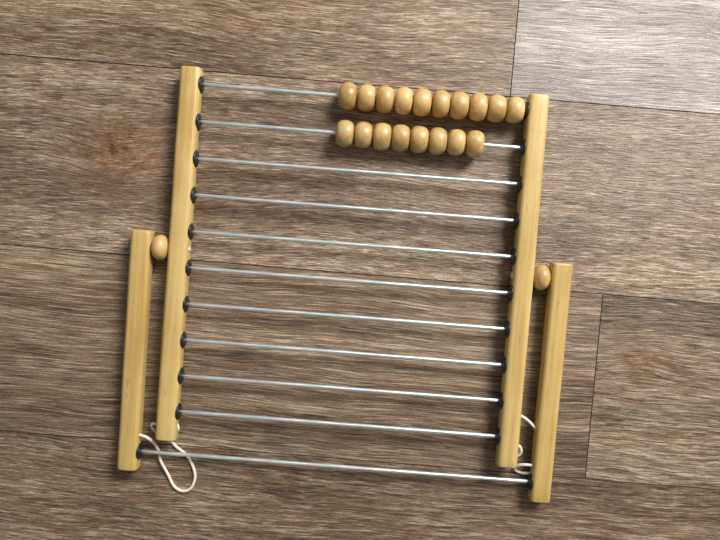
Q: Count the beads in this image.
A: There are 18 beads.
